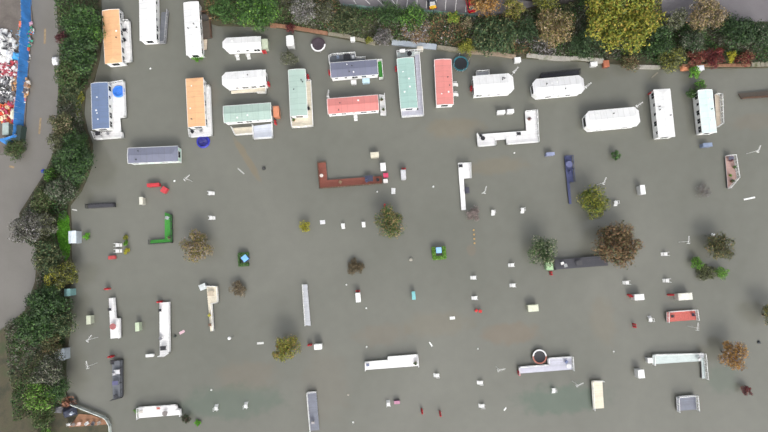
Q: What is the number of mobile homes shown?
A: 19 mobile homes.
